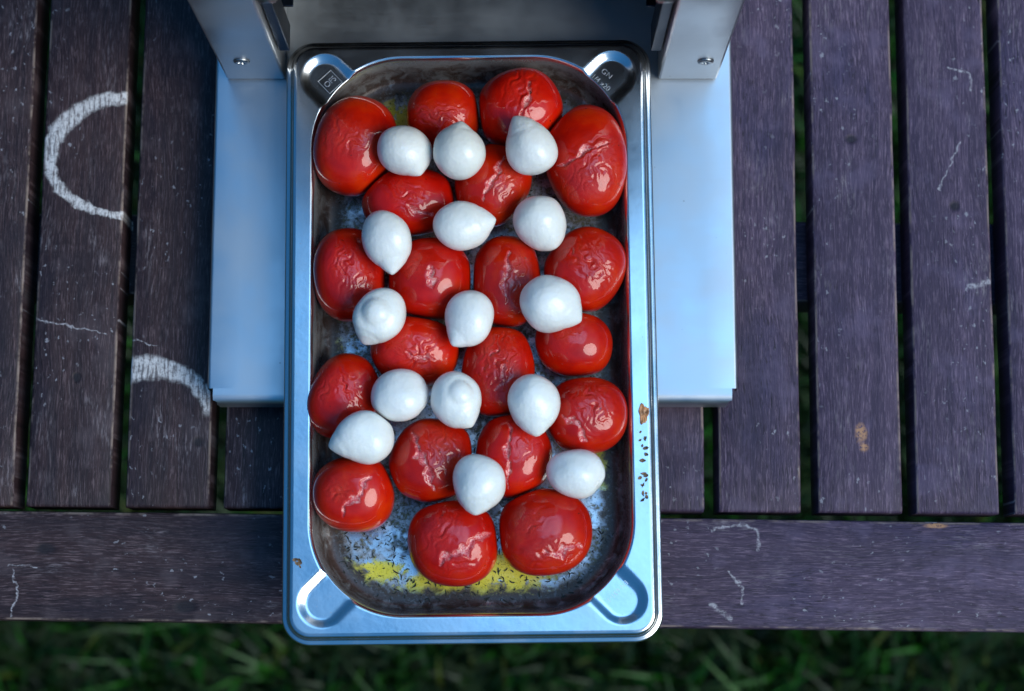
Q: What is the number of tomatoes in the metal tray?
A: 20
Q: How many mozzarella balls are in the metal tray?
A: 15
